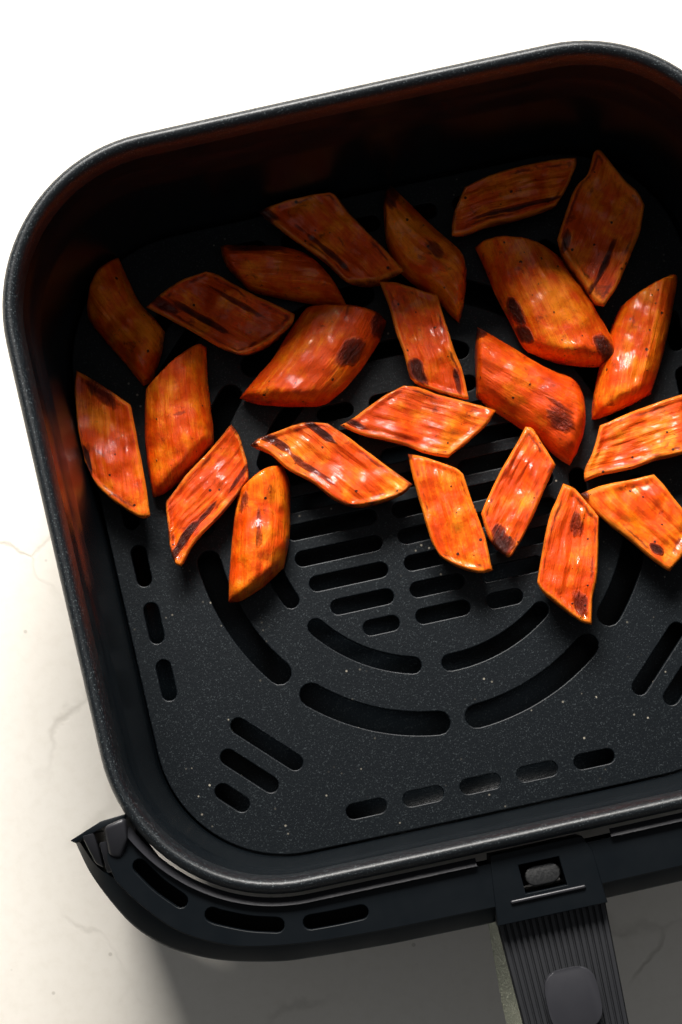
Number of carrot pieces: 23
